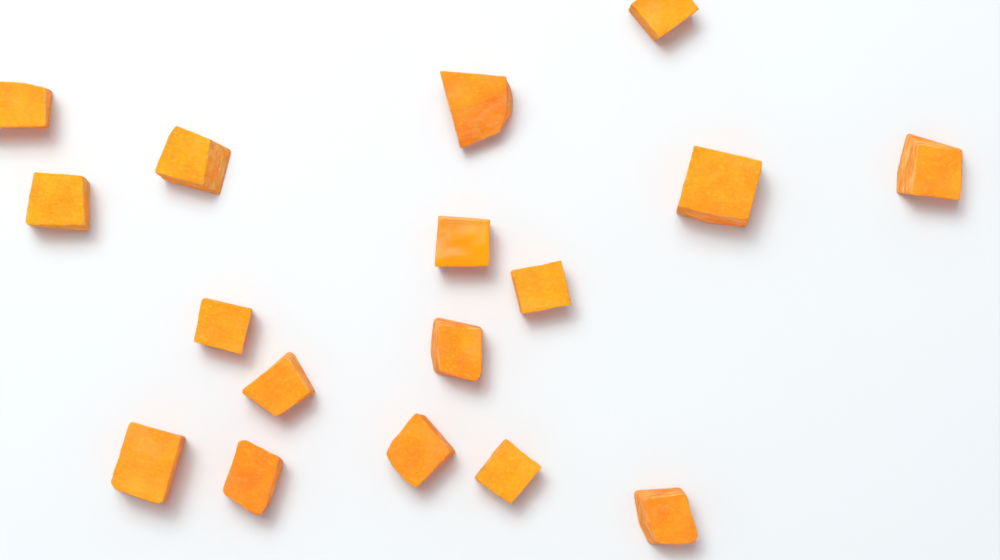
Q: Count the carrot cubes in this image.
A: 17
